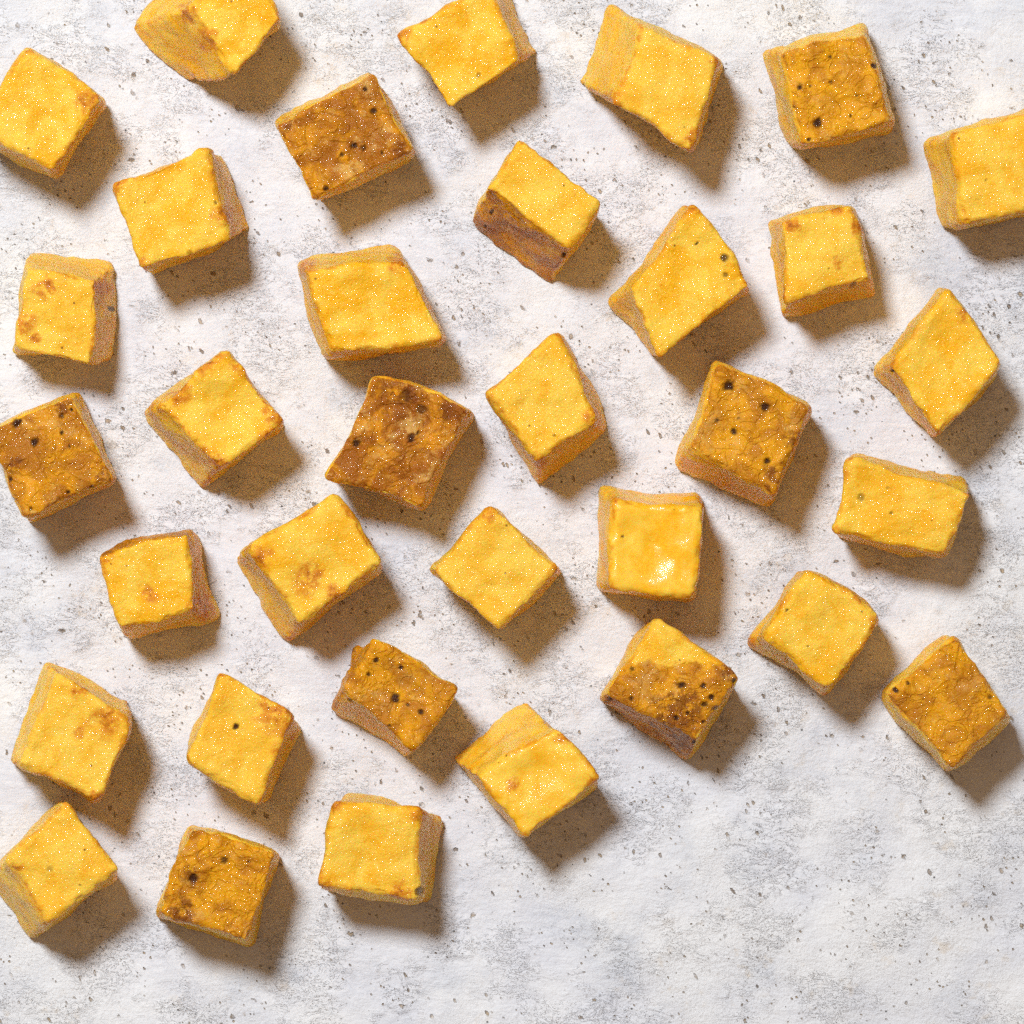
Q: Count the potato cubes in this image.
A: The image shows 34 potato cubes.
